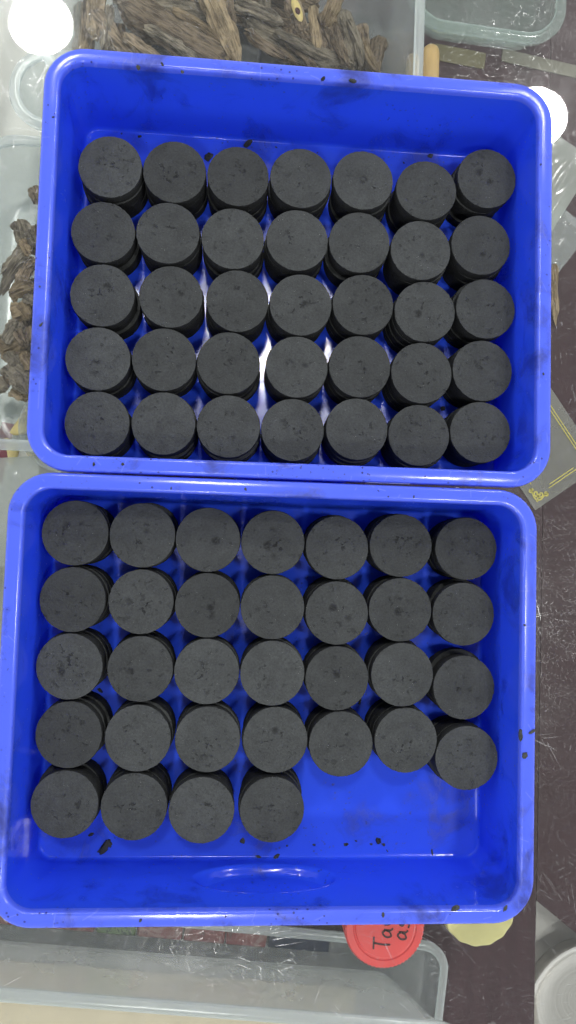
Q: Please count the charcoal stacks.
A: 67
